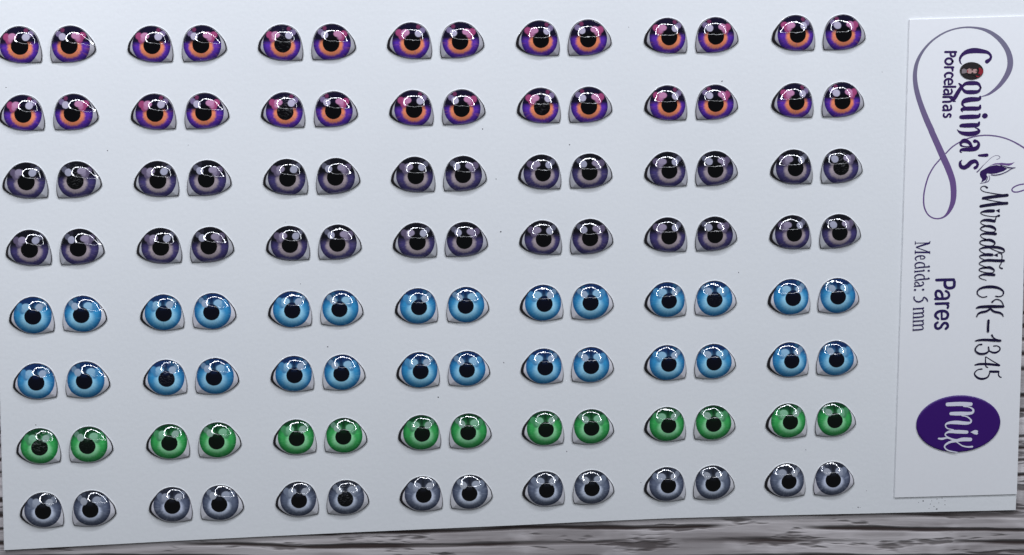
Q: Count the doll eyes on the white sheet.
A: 112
